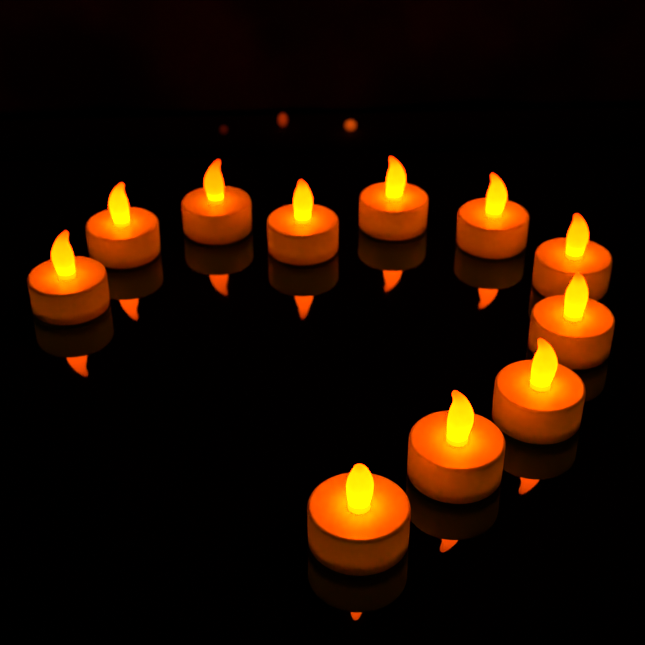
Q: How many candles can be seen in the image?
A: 11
